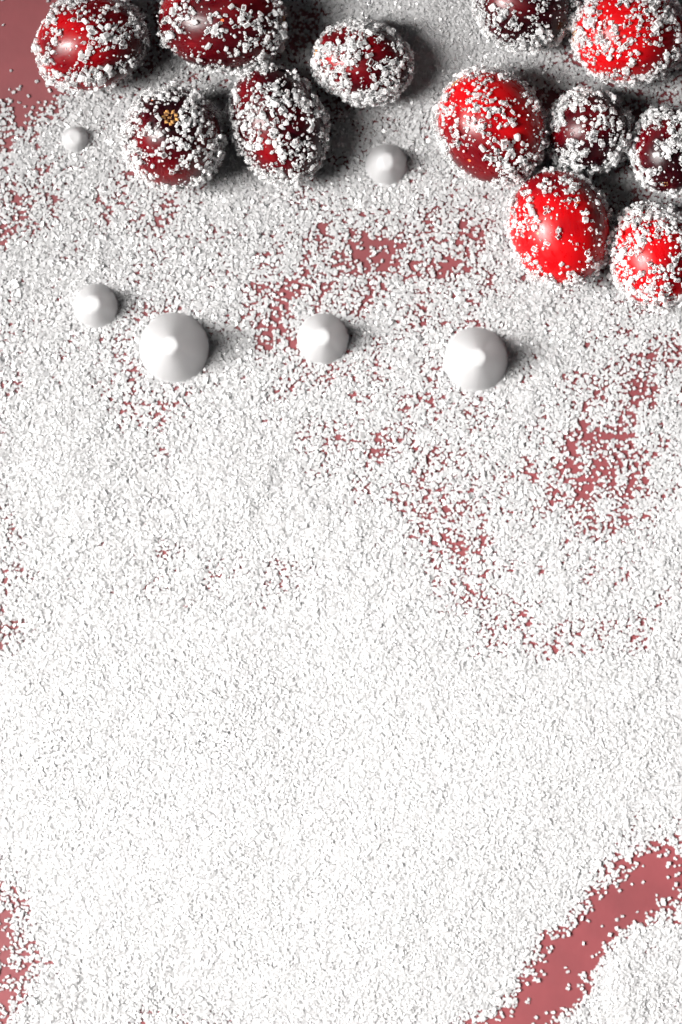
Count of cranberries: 12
